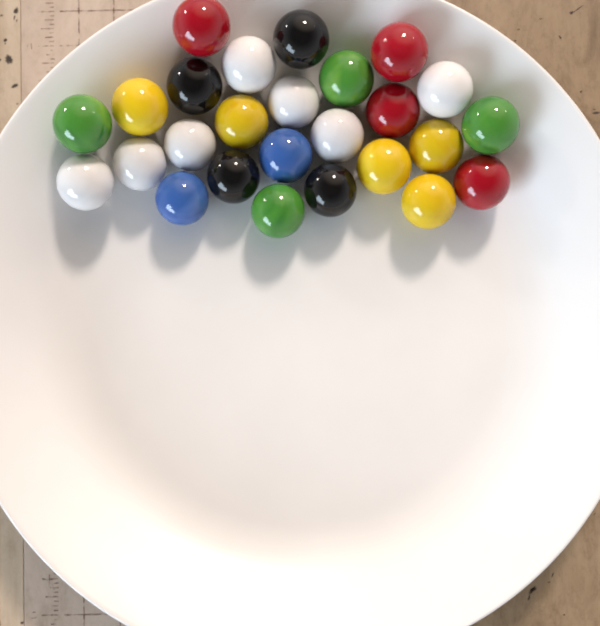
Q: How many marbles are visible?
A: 26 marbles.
